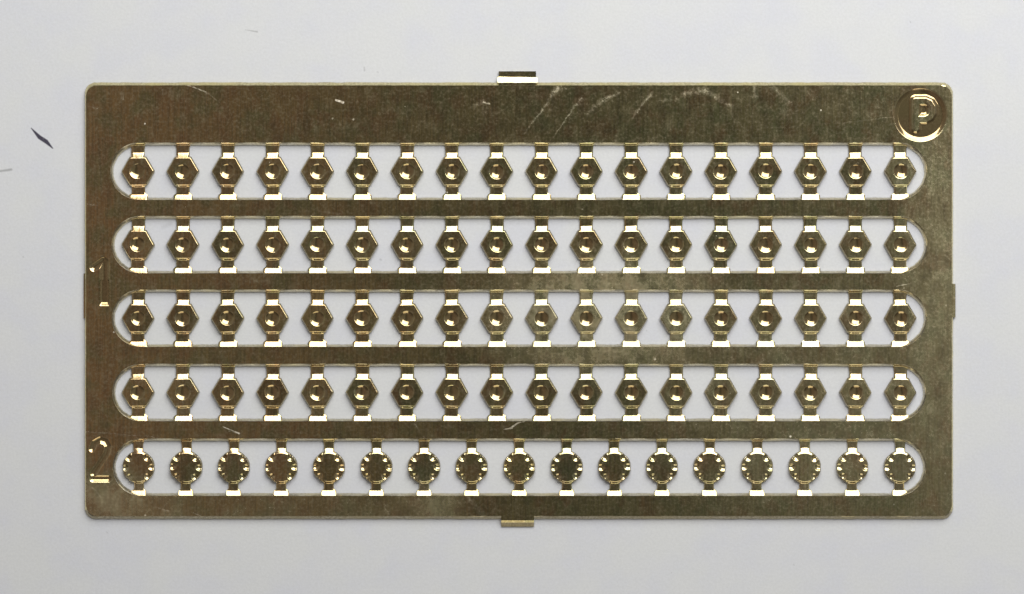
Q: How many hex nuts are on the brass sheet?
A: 72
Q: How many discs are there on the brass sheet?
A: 17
